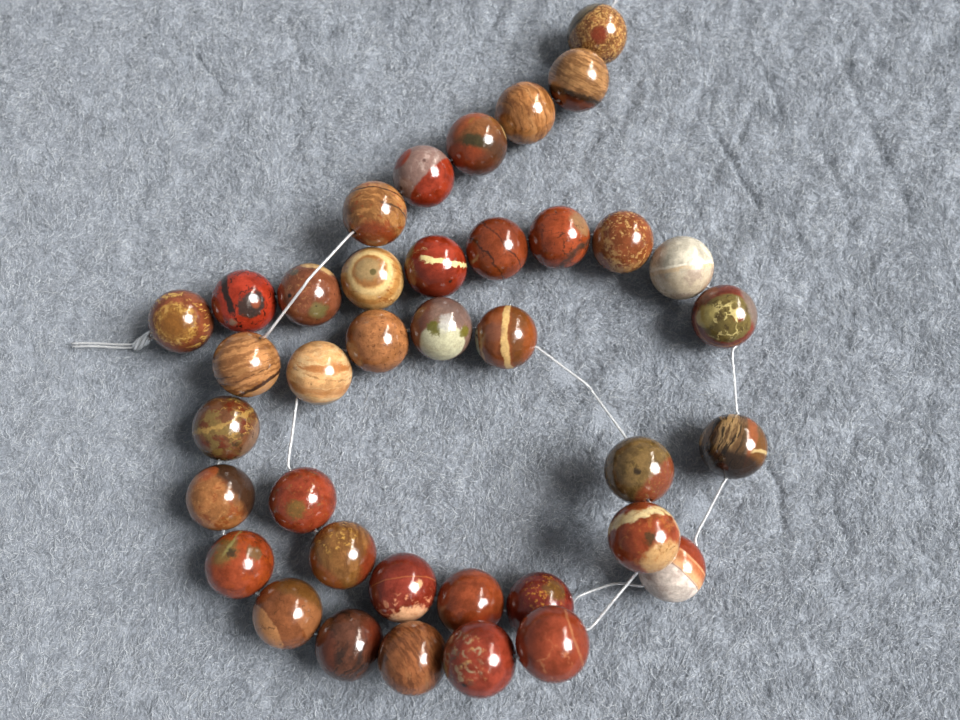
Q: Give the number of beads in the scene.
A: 38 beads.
